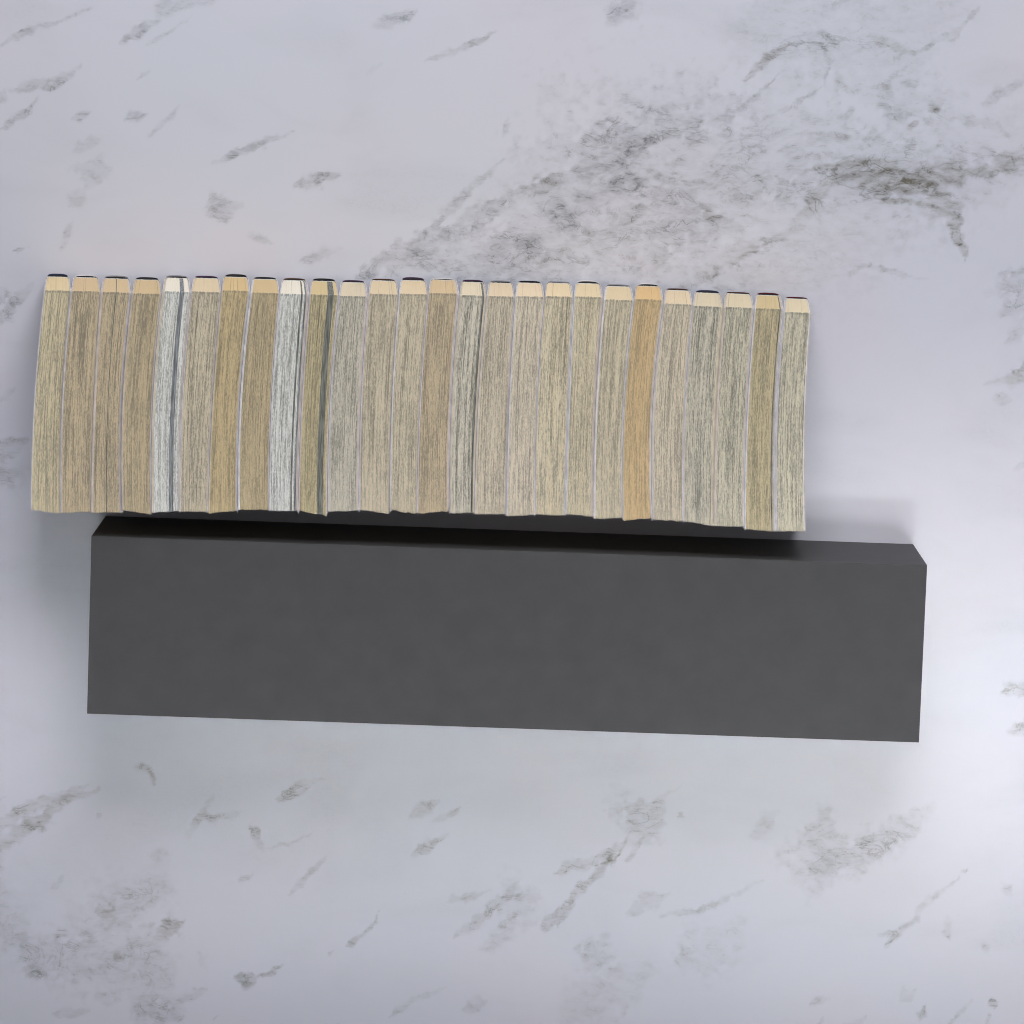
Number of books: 26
